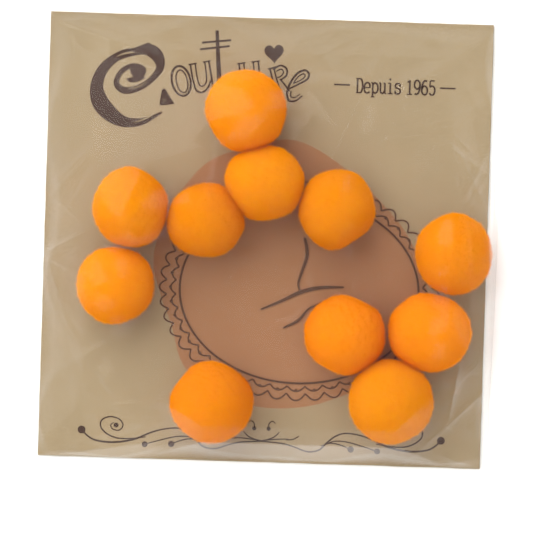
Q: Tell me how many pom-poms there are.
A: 11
